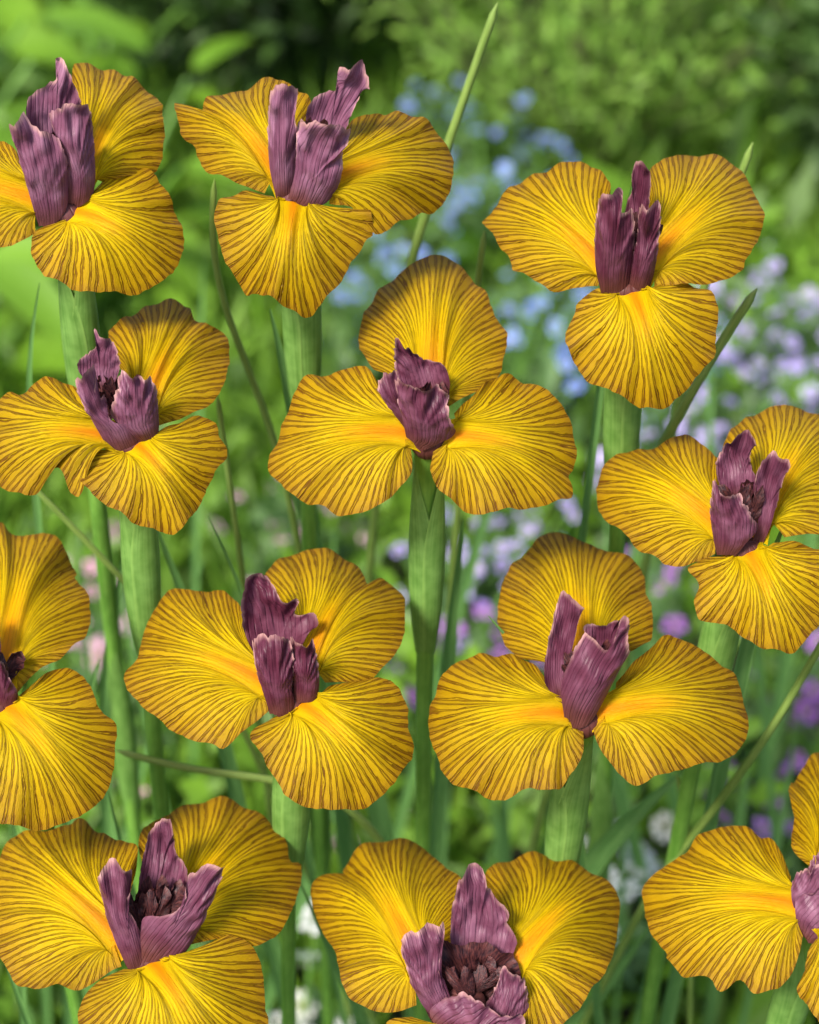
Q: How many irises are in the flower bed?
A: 12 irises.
